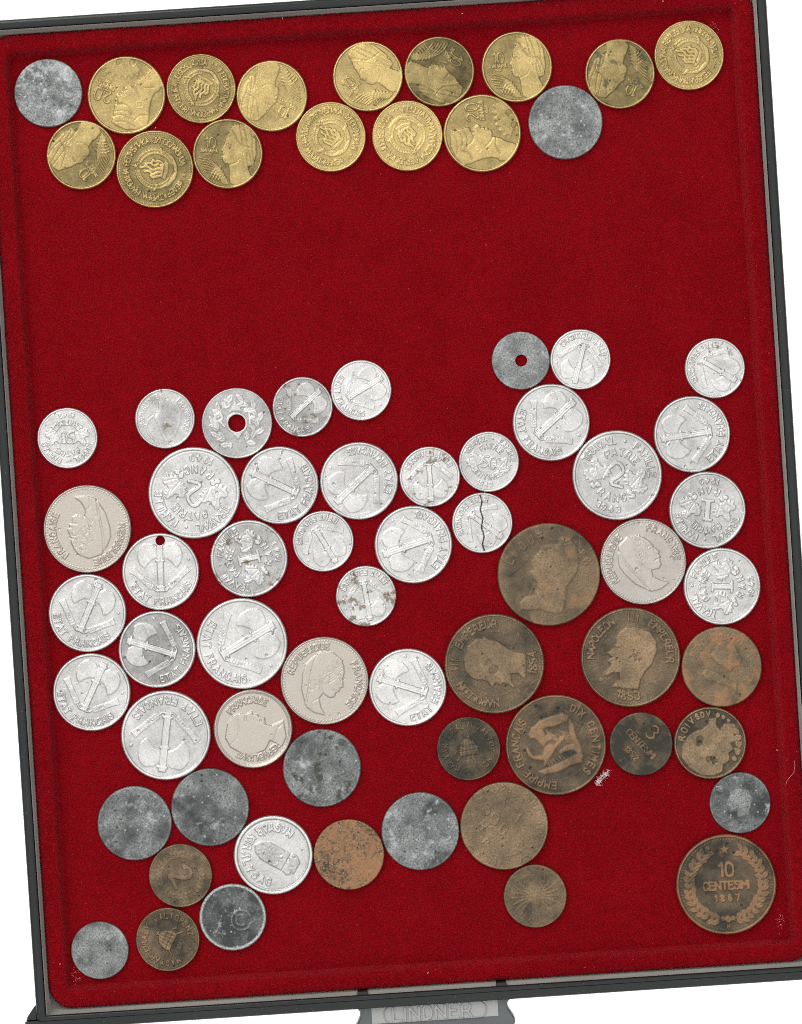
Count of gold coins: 14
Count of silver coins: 34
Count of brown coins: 14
